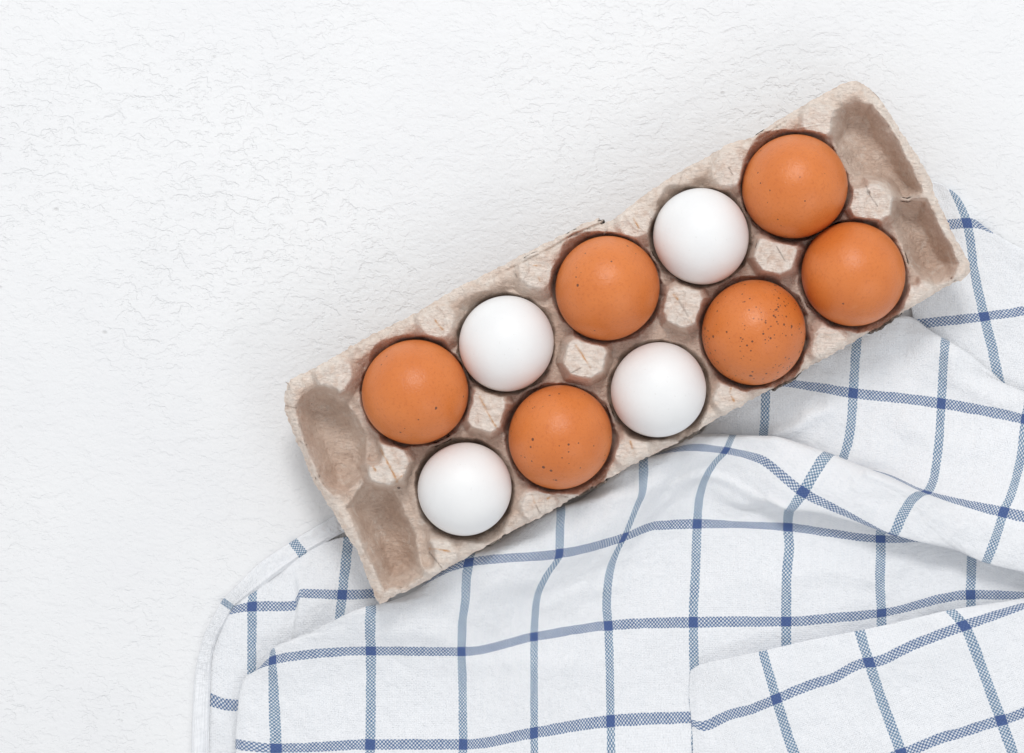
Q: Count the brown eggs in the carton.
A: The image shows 6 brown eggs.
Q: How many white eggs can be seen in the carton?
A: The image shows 4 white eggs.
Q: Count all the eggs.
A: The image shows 10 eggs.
